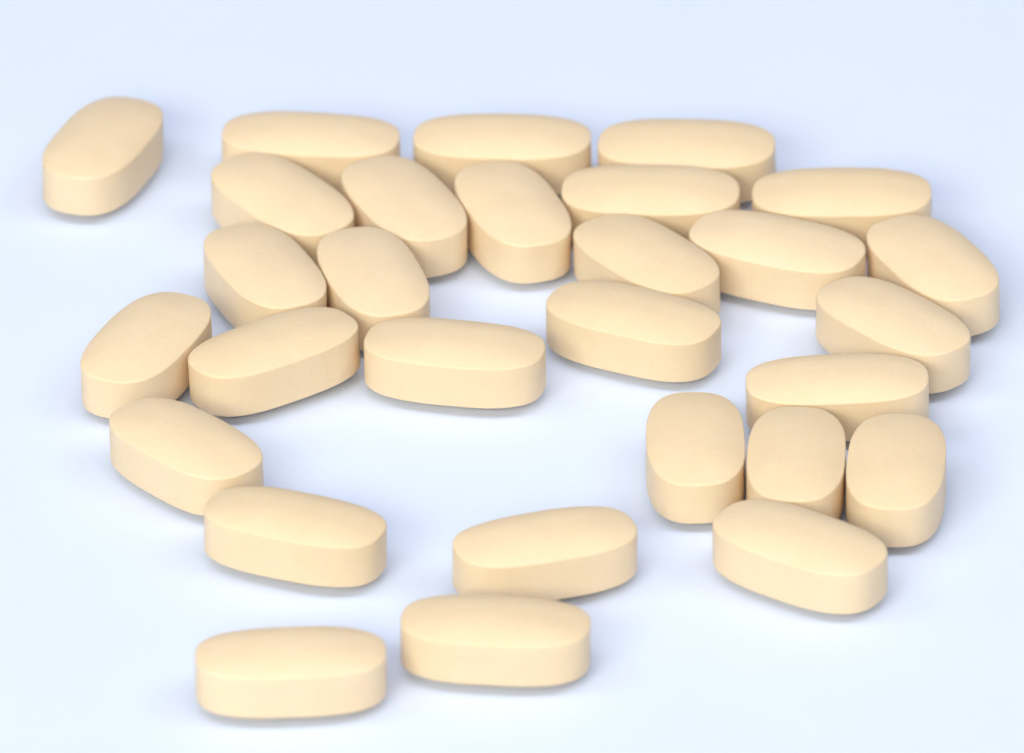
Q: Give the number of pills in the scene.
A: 29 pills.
